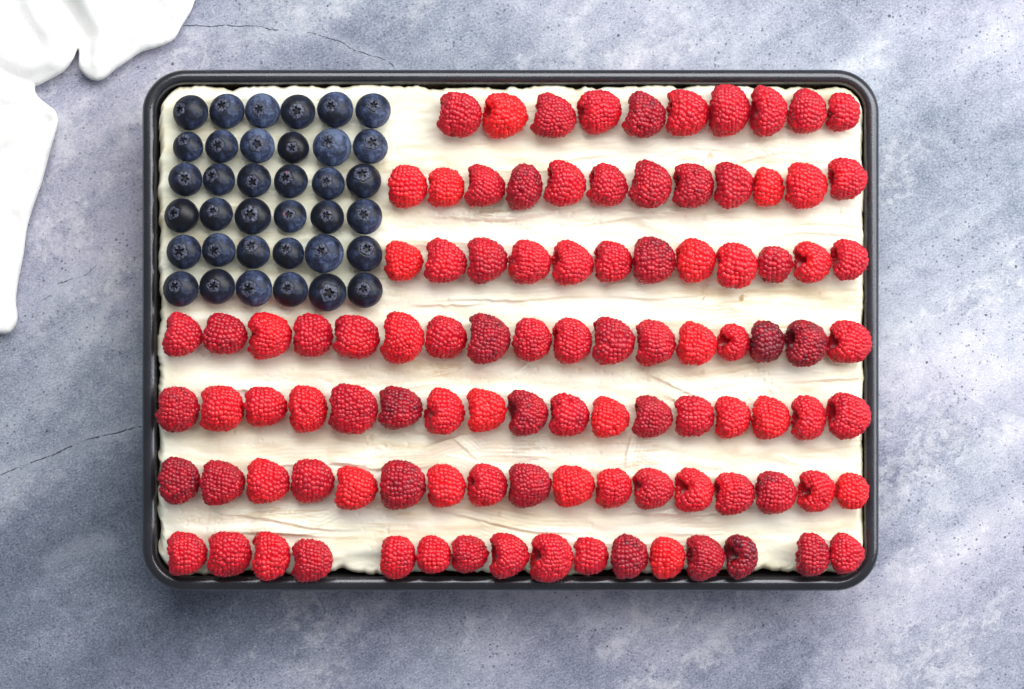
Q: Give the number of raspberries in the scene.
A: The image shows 101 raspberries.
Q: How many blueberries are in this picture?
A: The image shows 36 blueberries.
